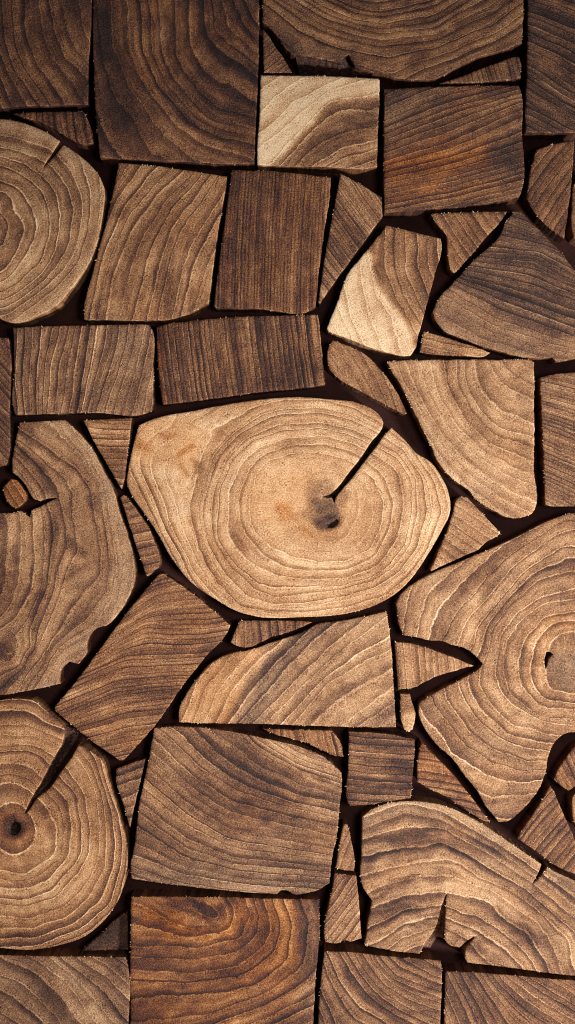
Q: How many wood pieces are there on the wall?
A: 54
